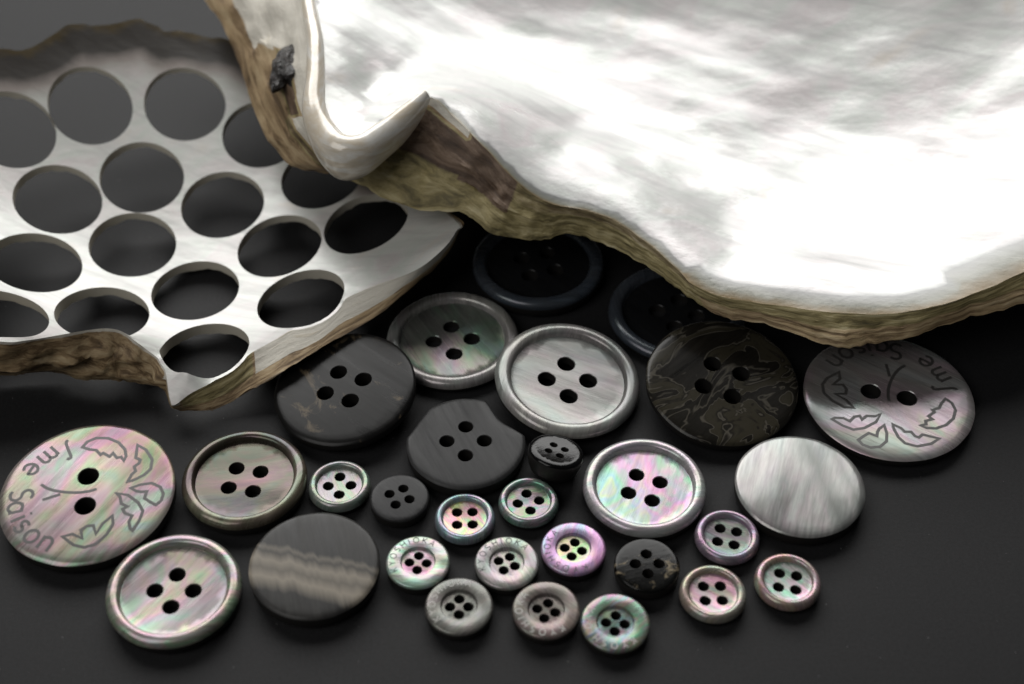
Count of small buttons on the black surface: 15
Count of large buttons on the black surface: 14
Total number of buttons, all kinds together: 29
